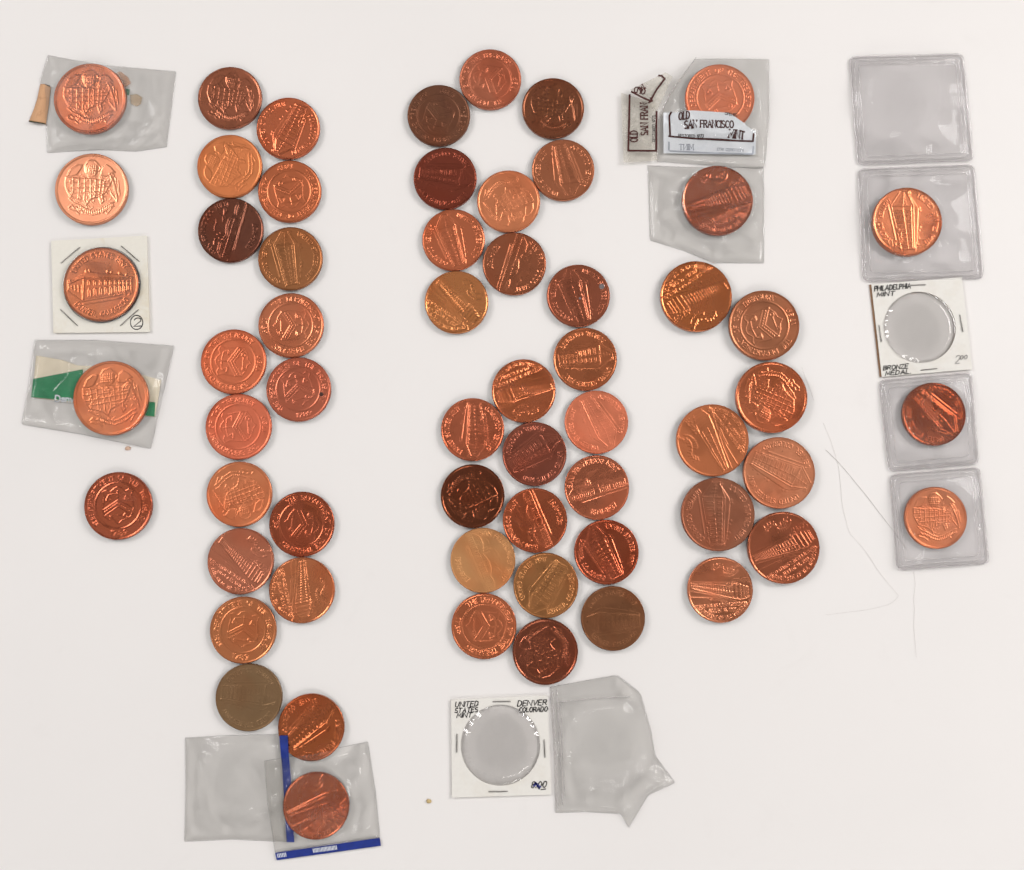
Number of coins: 60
